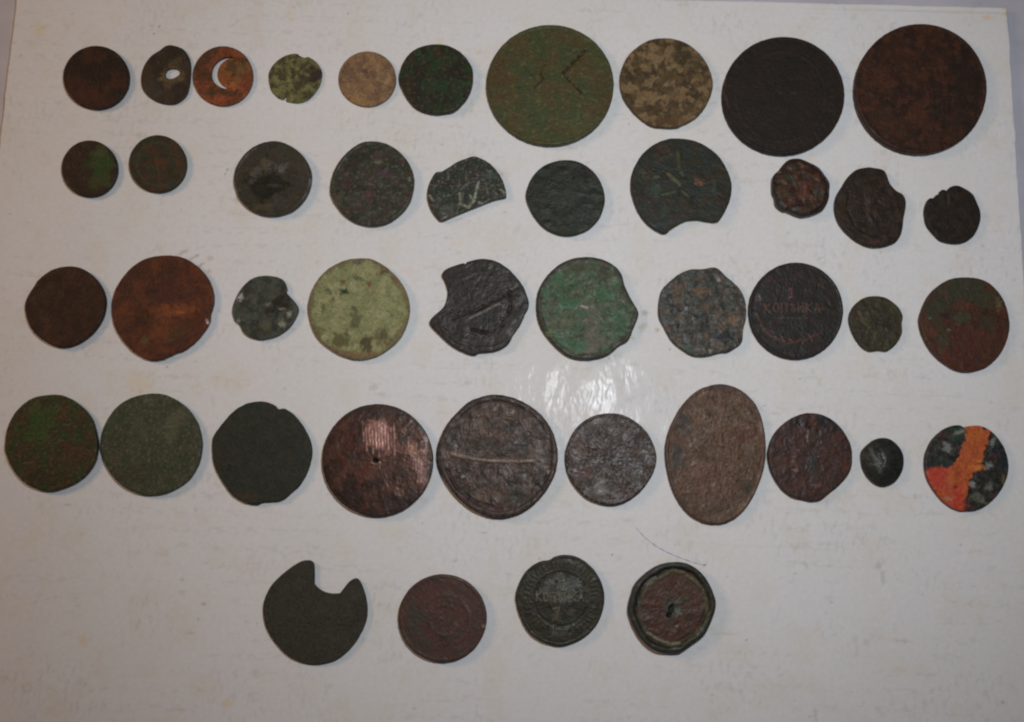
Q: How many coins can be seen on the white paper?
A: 44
